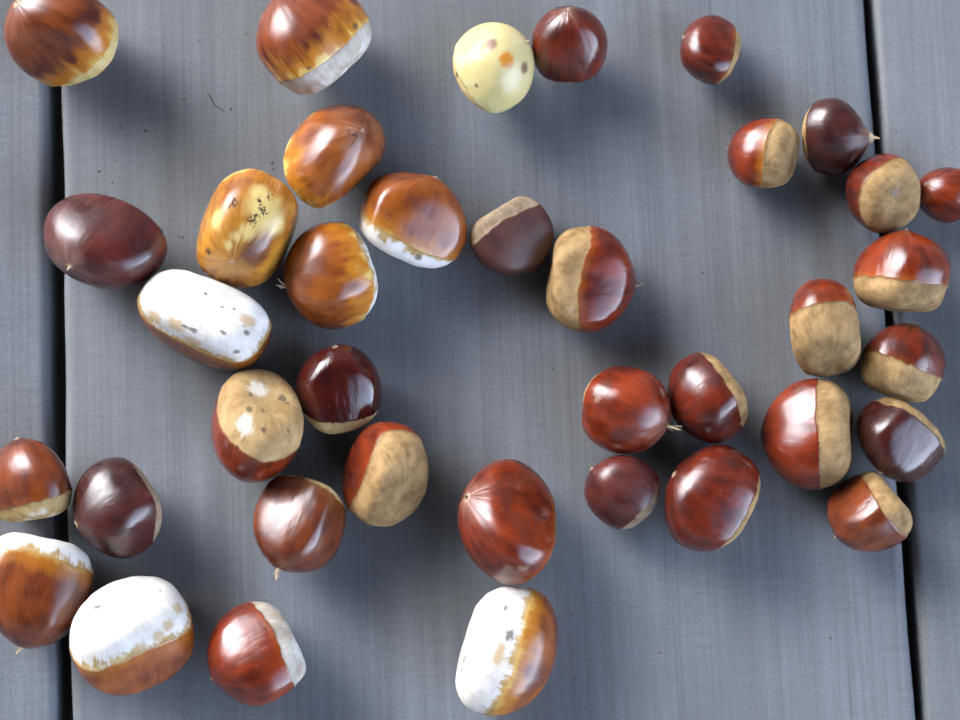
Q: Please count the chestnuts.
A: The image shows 38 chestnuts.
